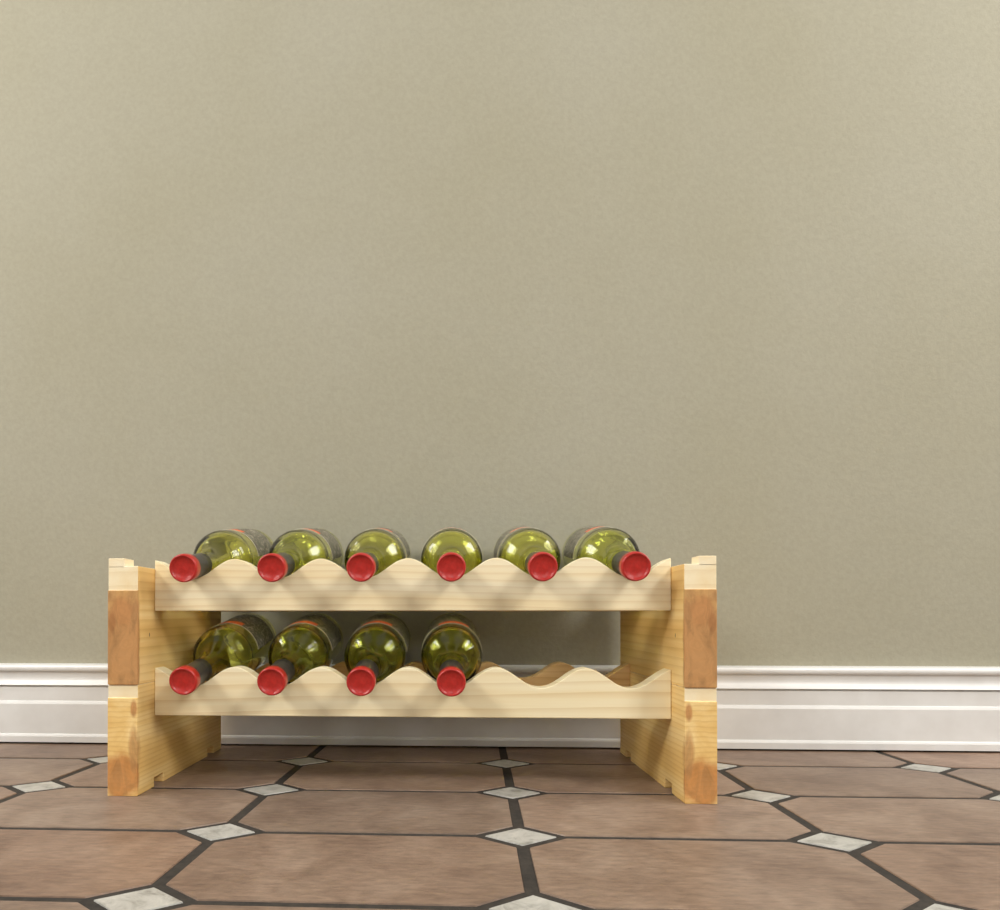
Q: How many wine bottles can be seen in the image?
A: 10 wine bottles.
